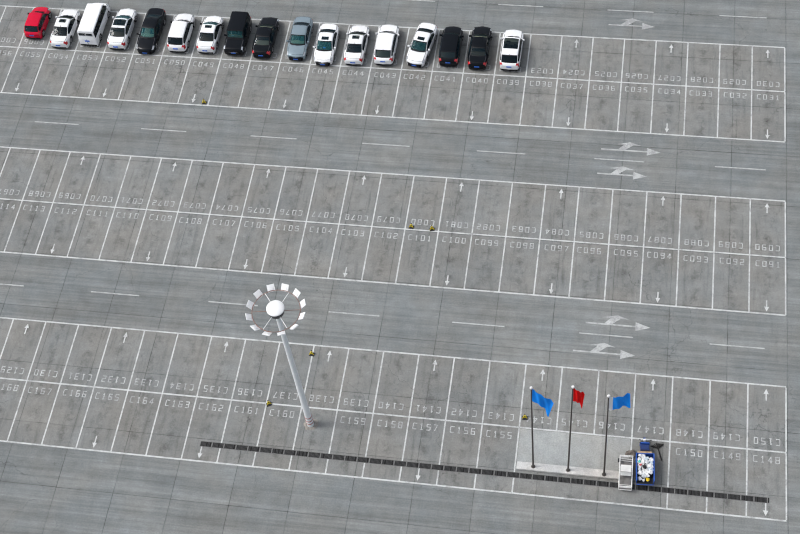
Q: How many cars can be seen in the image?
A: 17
